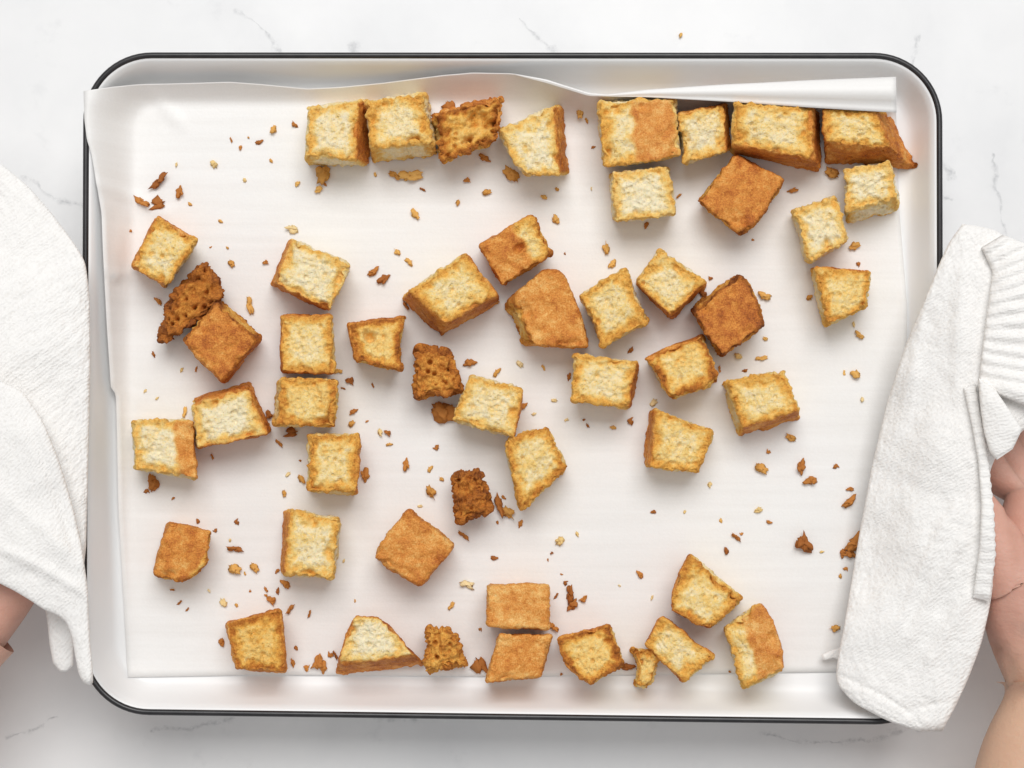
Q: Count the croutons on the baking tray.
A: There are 50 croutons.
